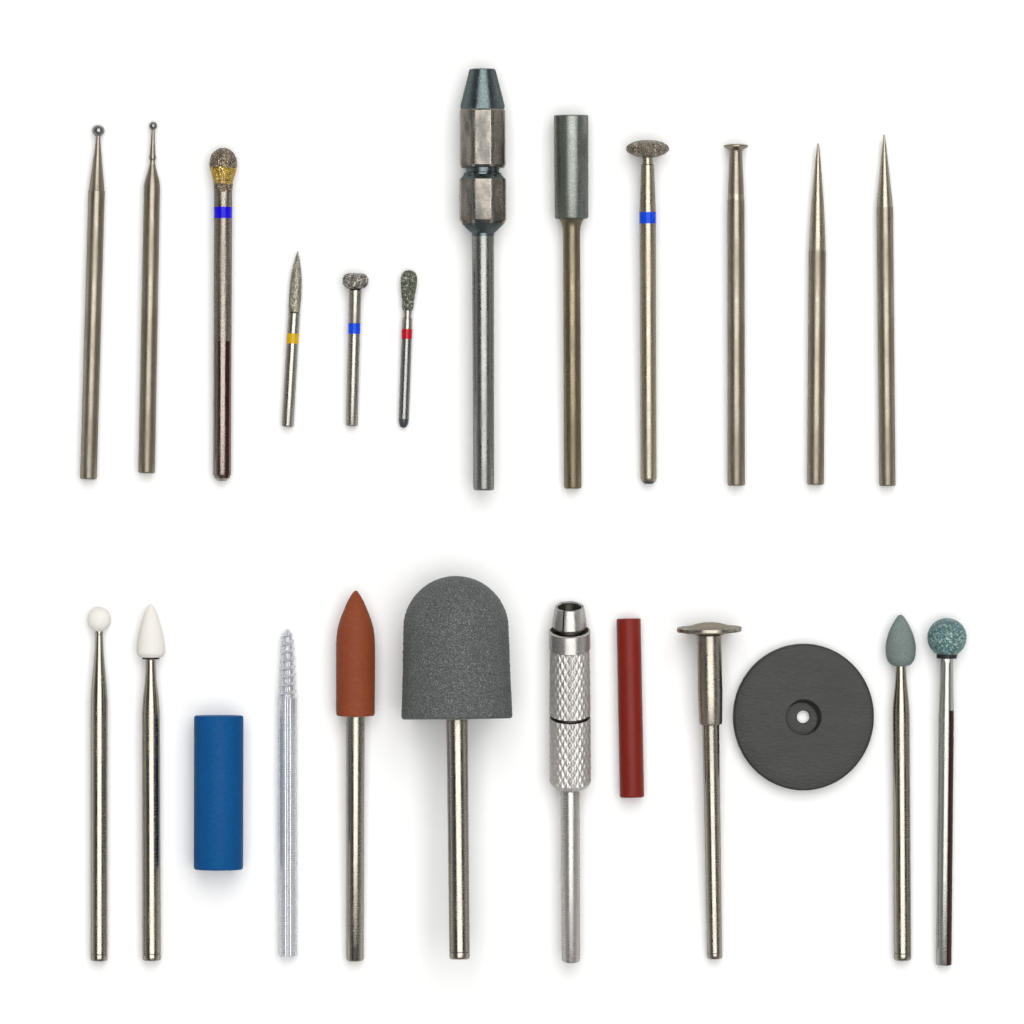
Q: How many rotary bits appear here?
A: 21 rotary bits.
